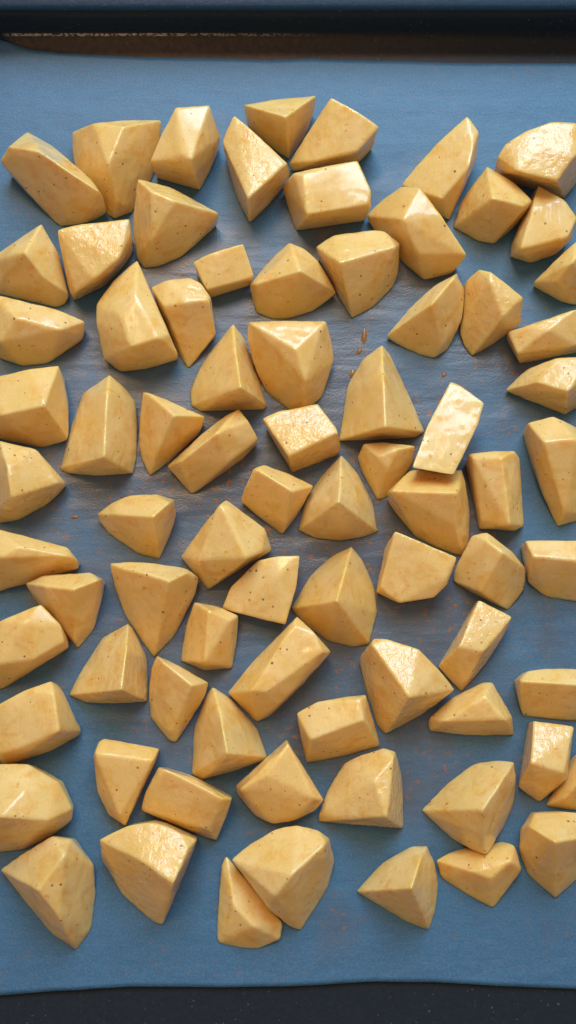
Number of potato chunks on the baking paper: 79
